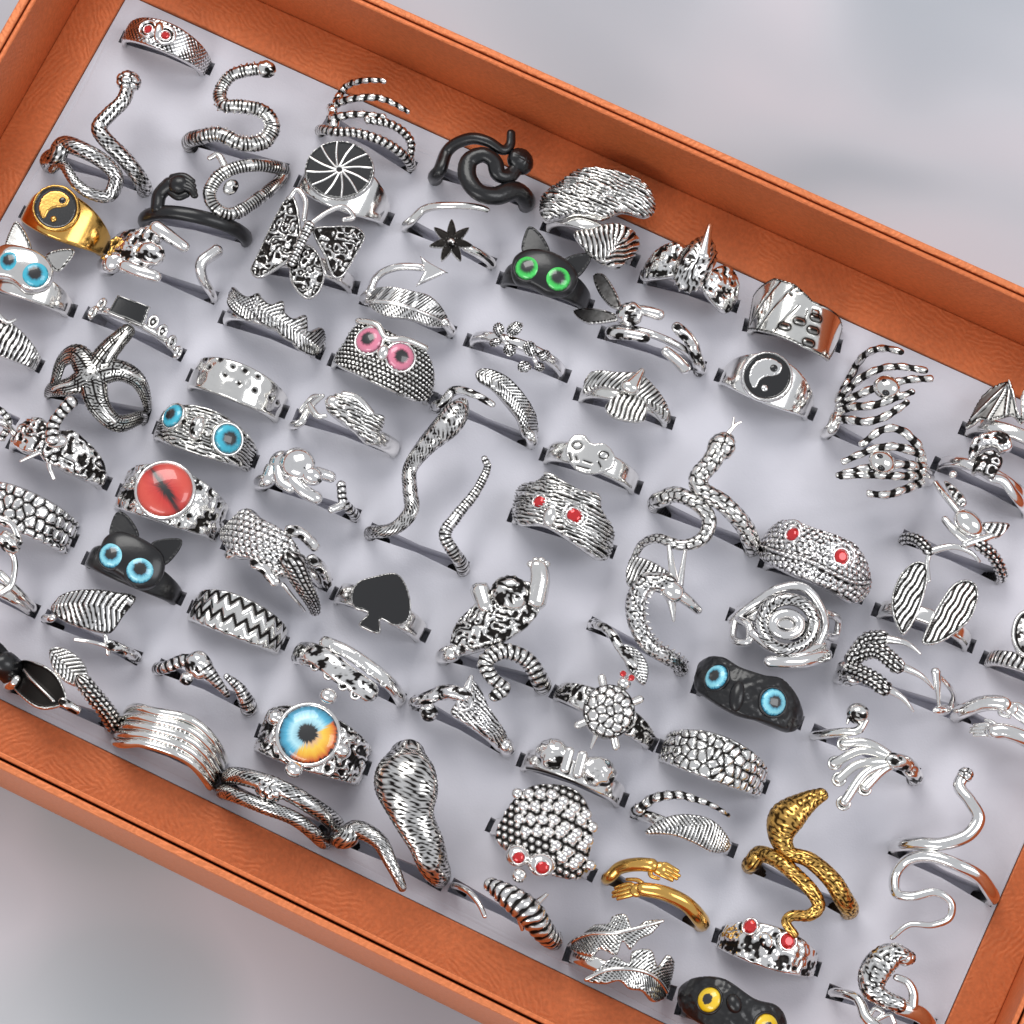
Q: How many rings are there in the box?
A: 81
